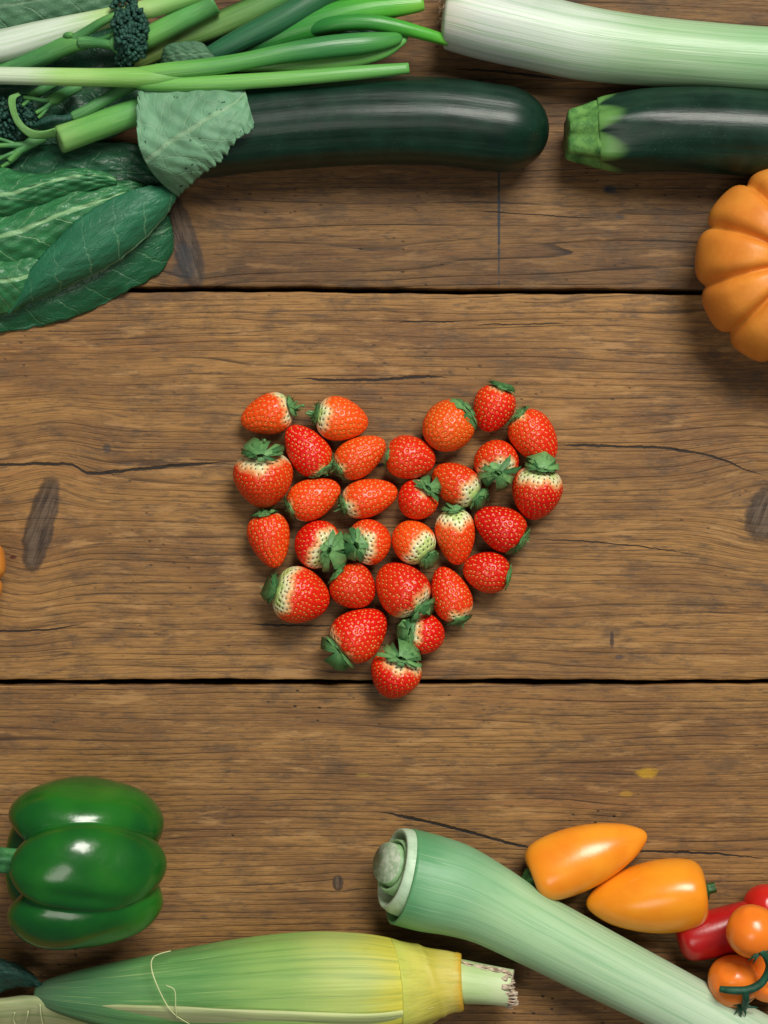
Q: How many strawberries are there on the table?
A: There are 29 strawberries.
